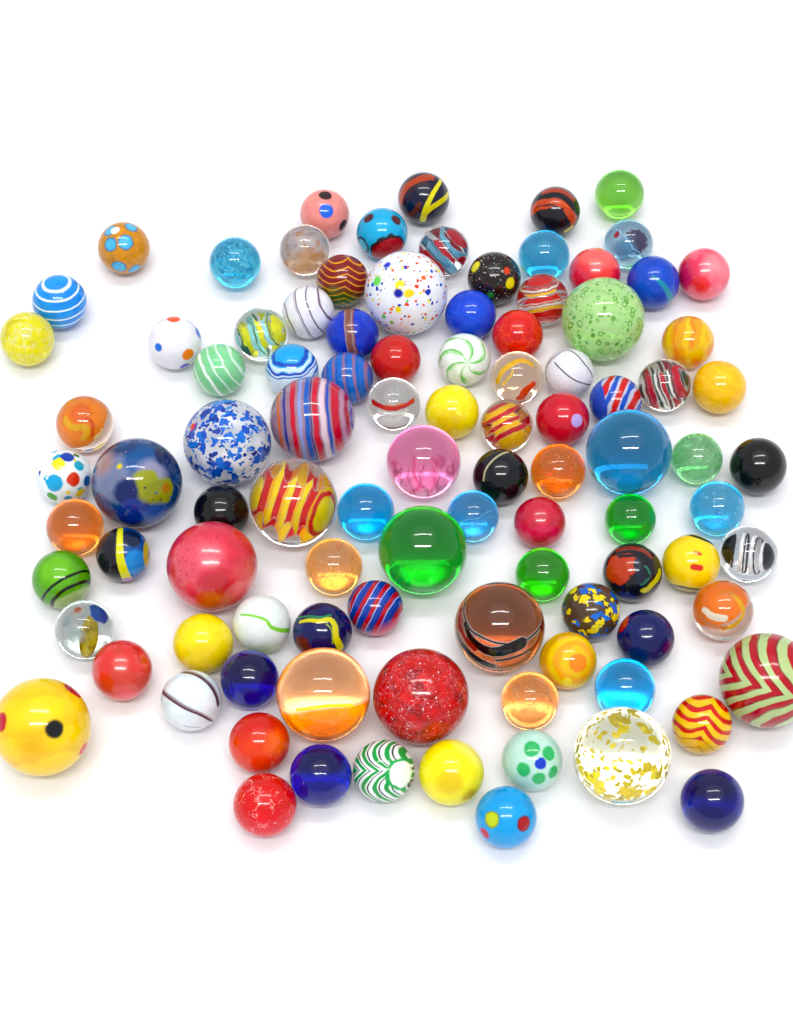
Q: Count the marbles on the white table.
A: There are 99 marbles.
